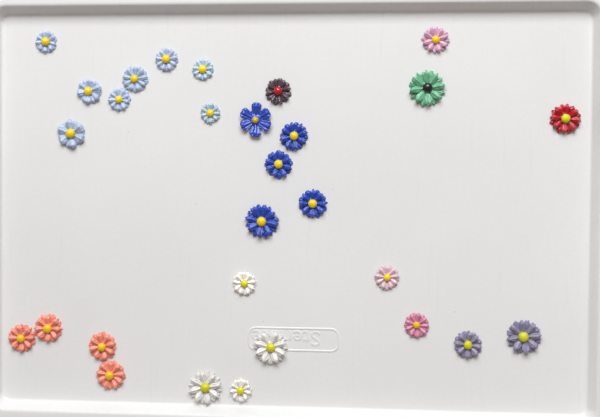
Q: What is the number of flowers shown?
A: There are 29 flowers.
